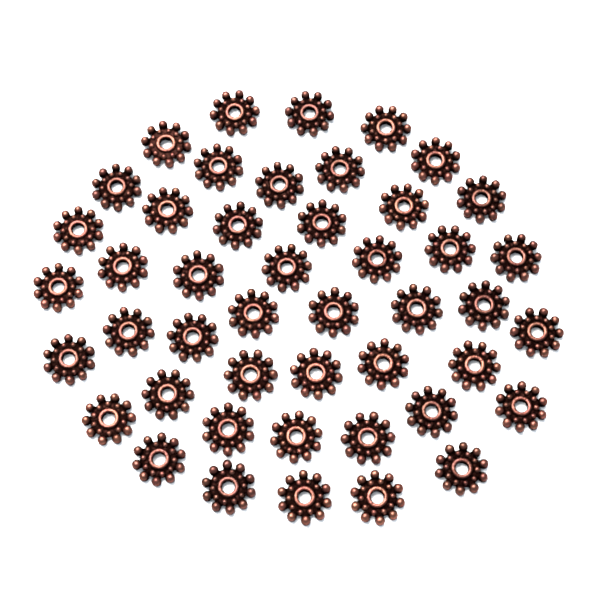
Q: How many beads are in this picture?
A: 46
